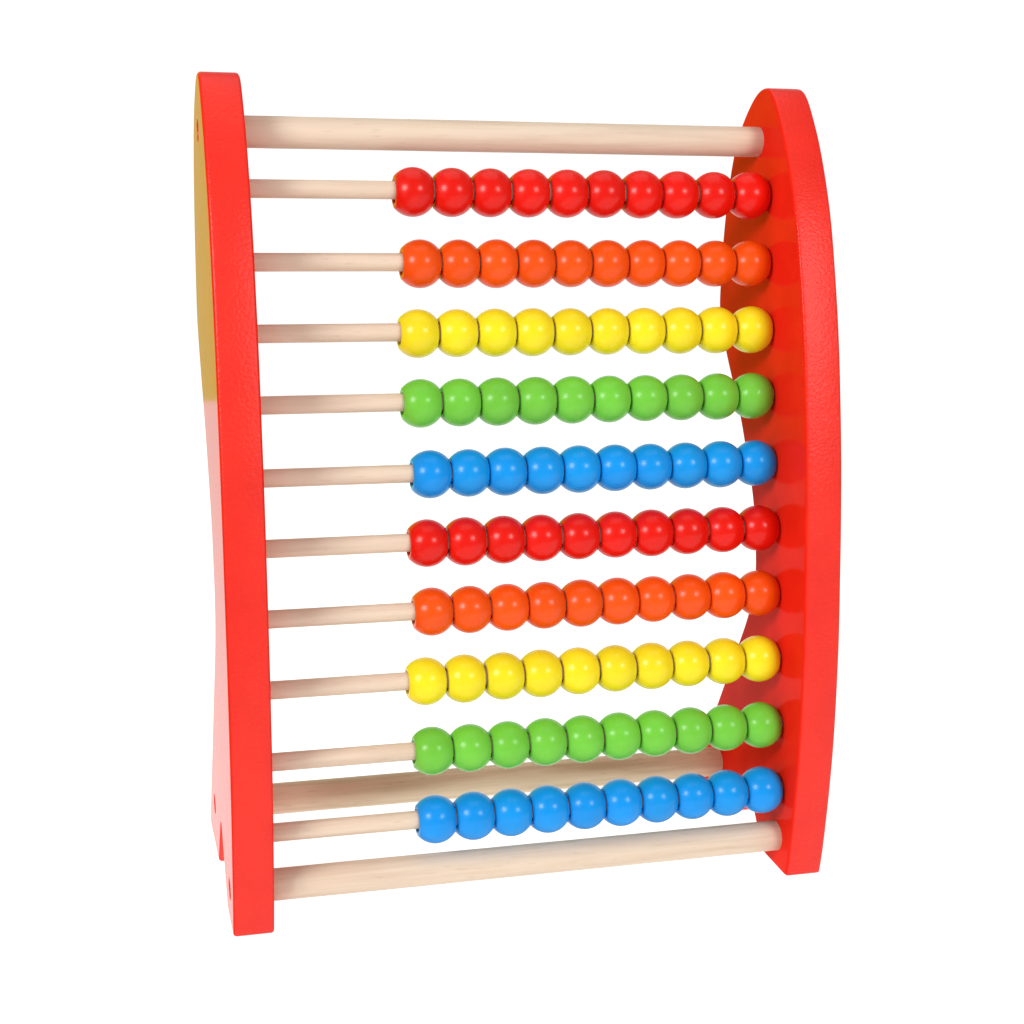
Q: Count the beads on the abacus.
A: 100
